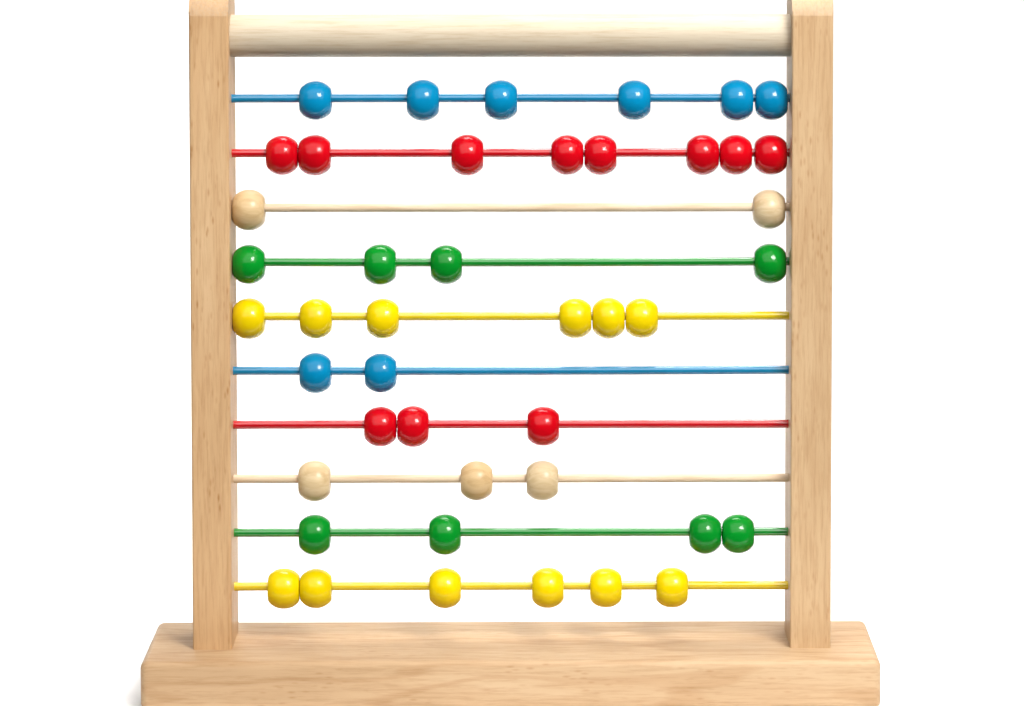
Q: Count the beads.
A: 44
